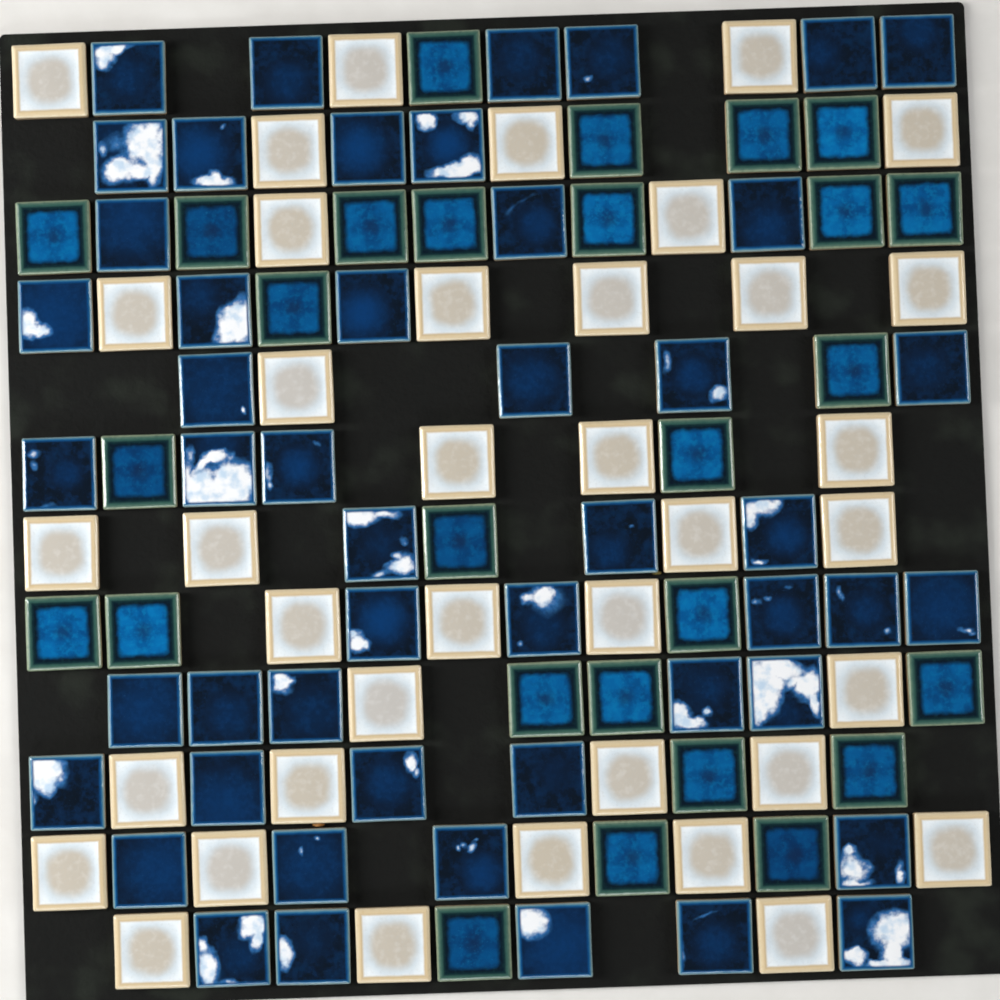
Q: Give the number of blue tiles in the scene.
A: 27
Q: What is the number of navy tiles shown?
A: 49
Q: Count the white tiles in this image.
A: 38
